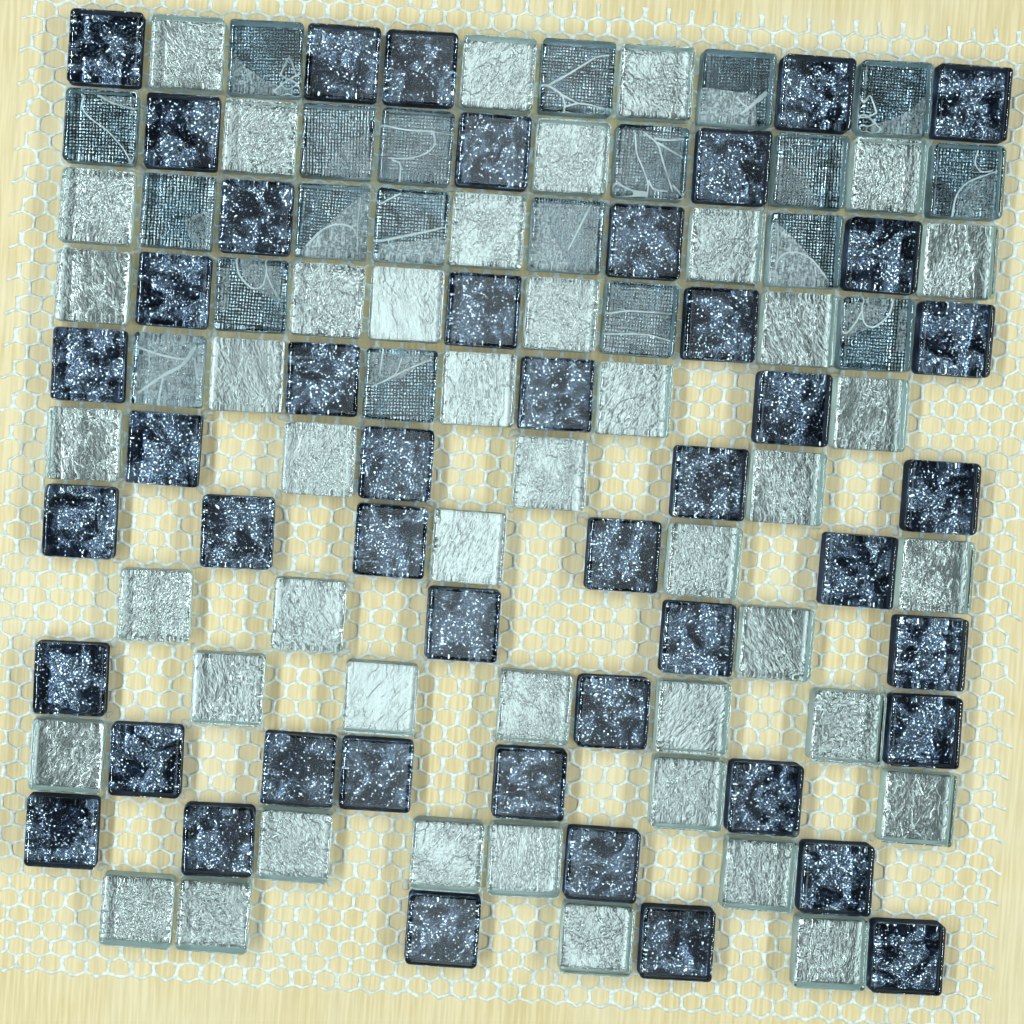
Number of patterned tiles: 20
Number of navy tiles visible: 46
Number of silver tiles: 45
